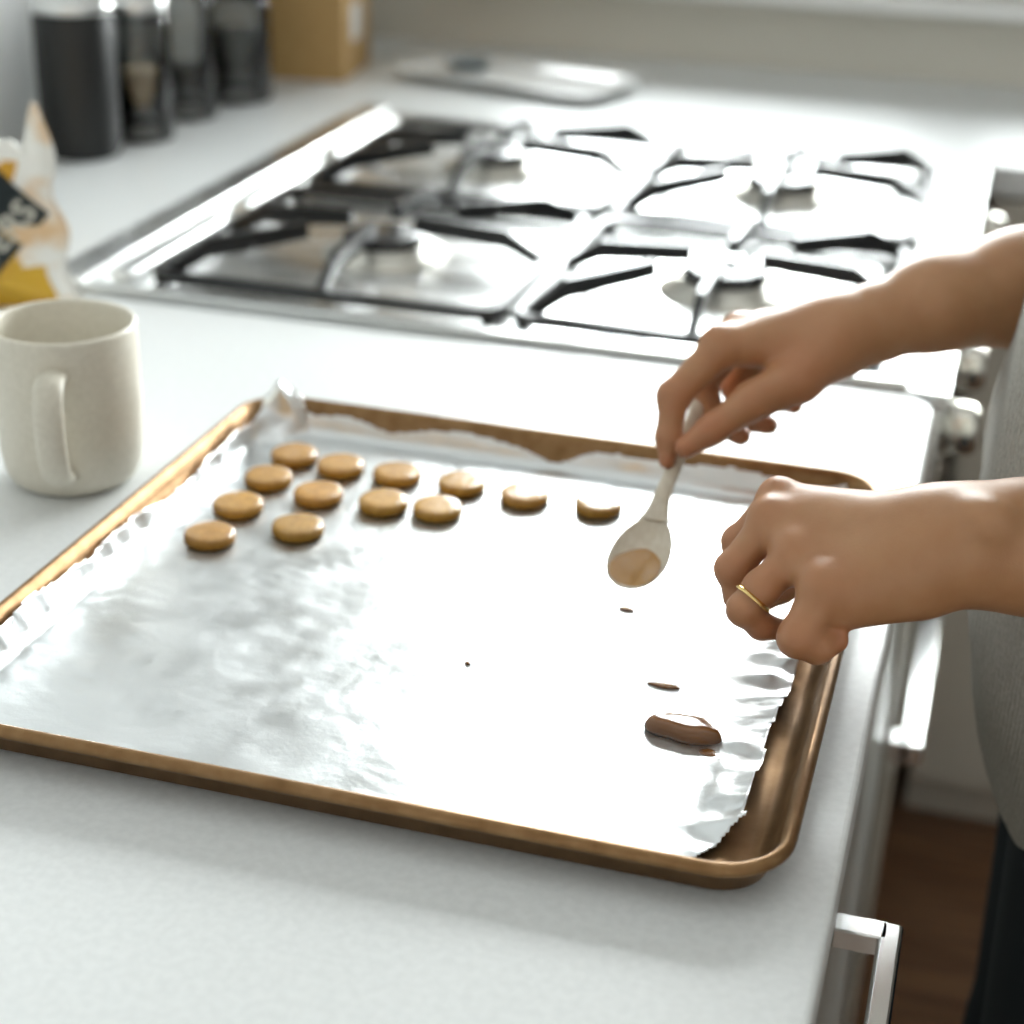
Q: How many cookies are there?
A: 13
